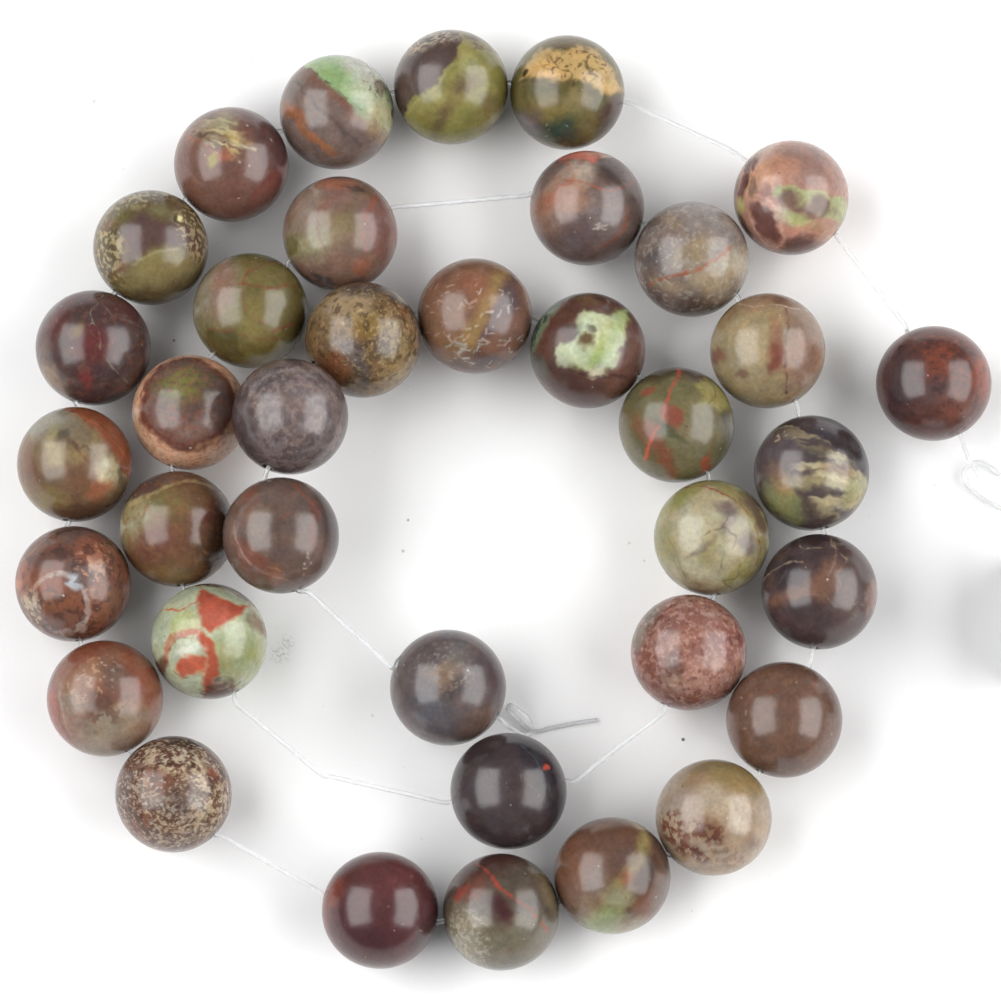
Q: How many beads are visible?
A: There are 37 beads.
